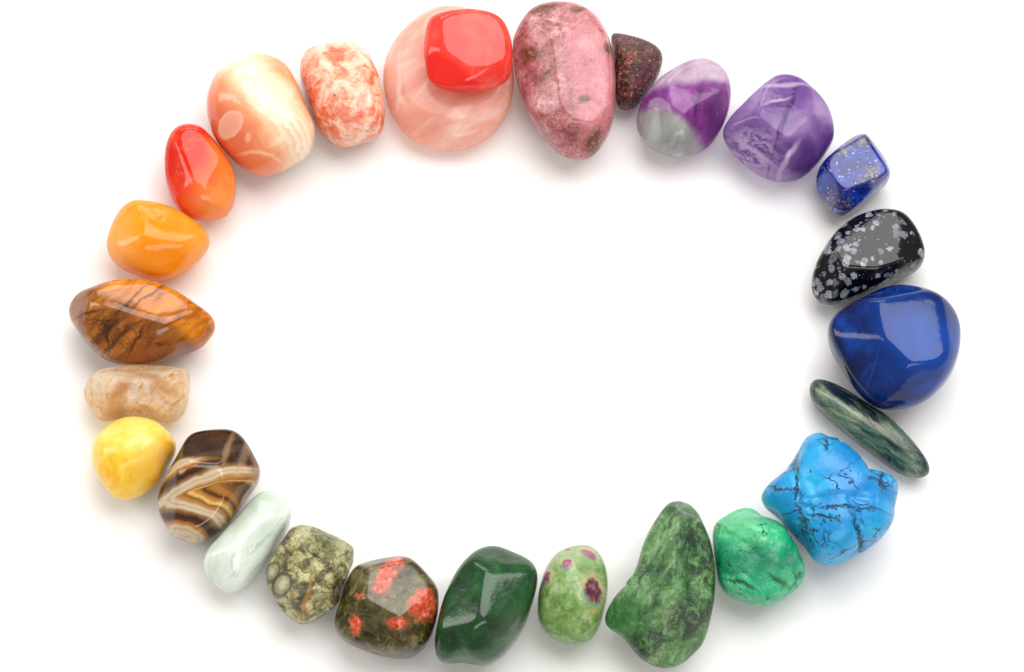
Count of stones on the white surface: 26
